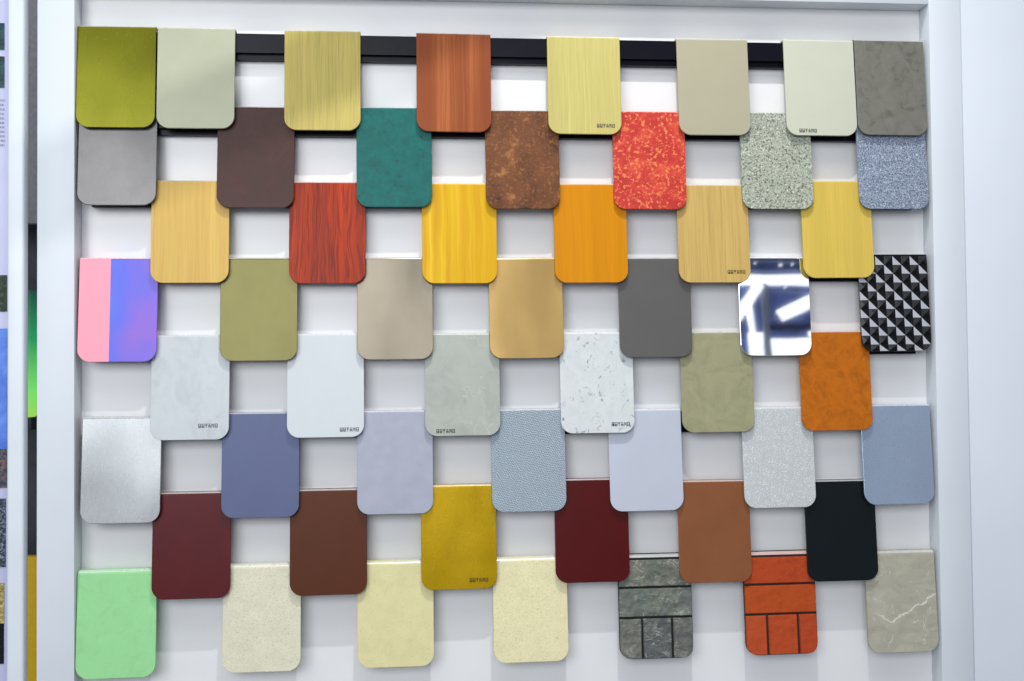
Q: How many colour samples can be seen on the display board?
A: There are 54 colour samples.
